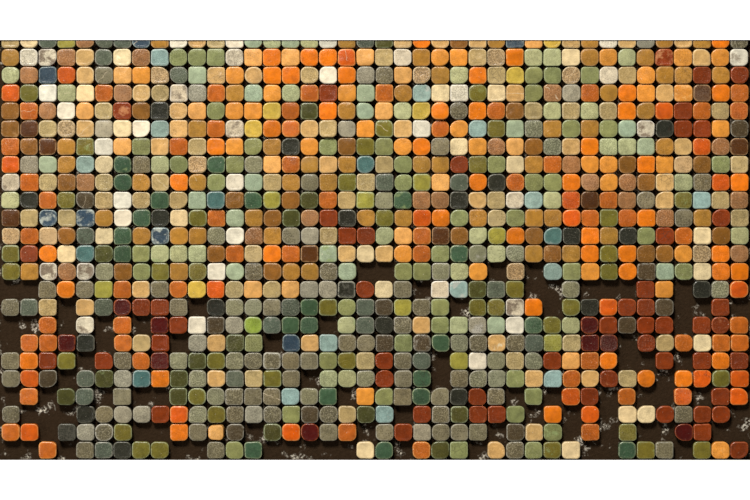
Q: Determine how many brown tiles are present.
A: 109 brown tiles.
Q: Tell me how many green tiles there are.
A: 183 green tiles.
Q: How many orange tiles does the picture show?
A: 173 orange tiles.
